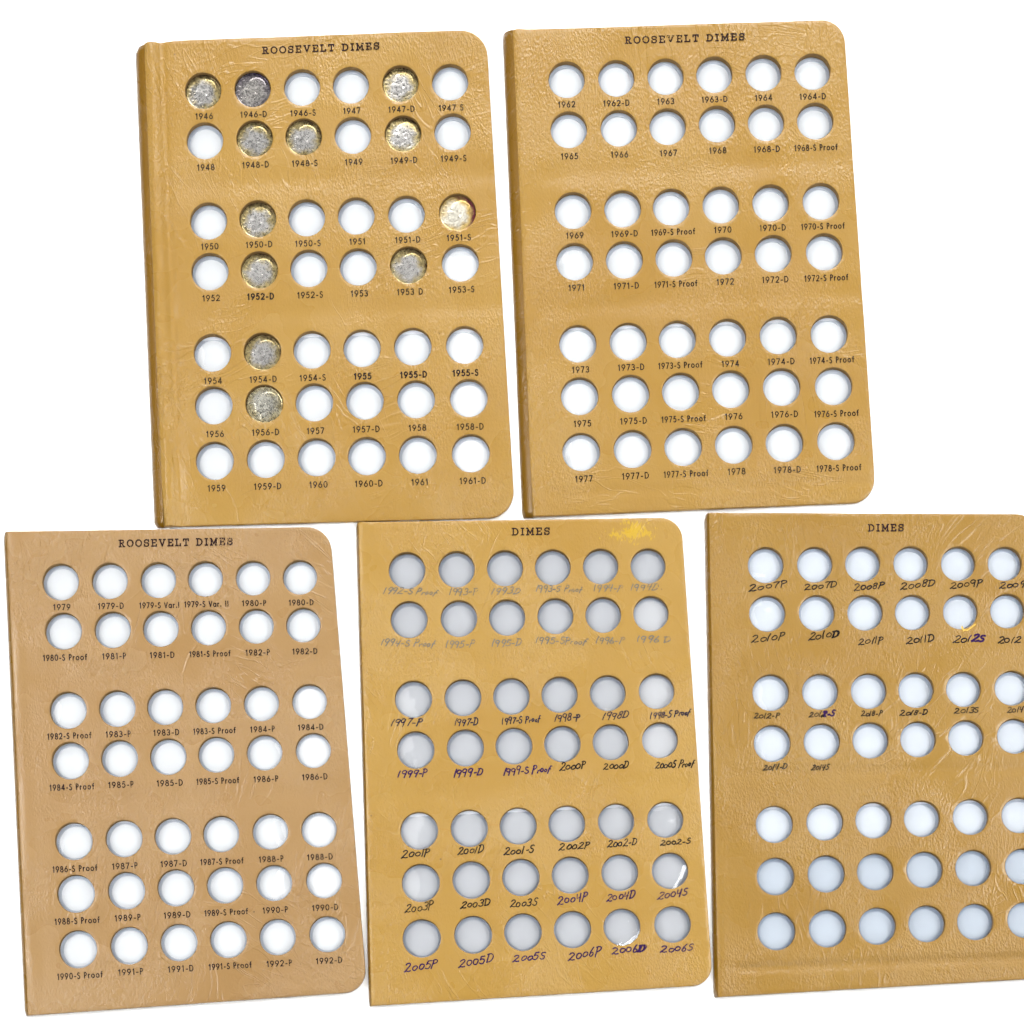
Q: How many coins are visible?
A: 12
